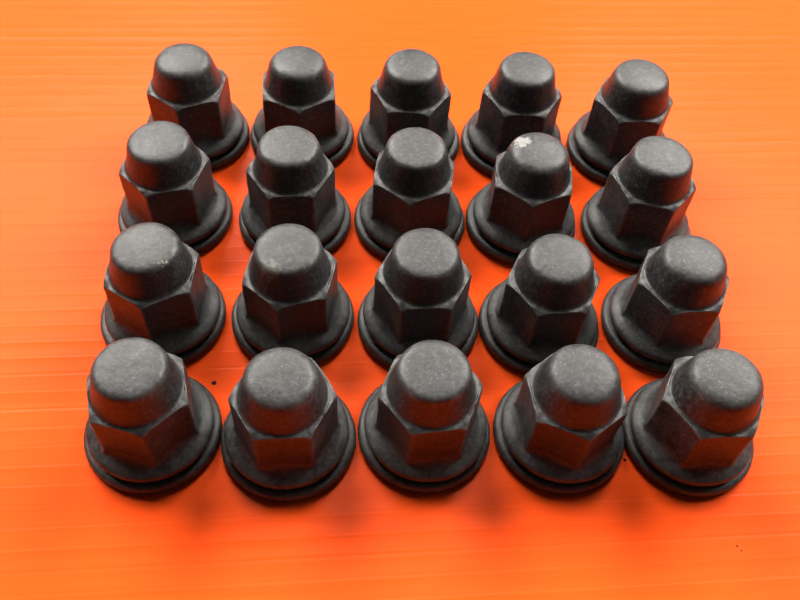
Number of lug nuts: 20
